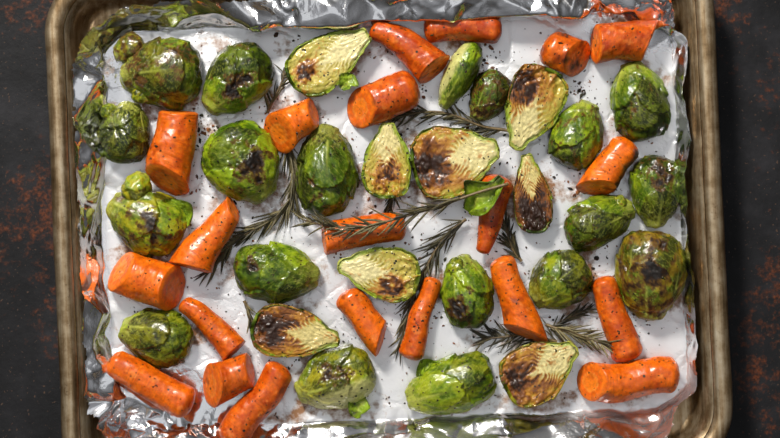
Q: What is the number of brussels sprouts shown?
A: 27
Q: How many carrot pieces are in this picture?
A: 21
